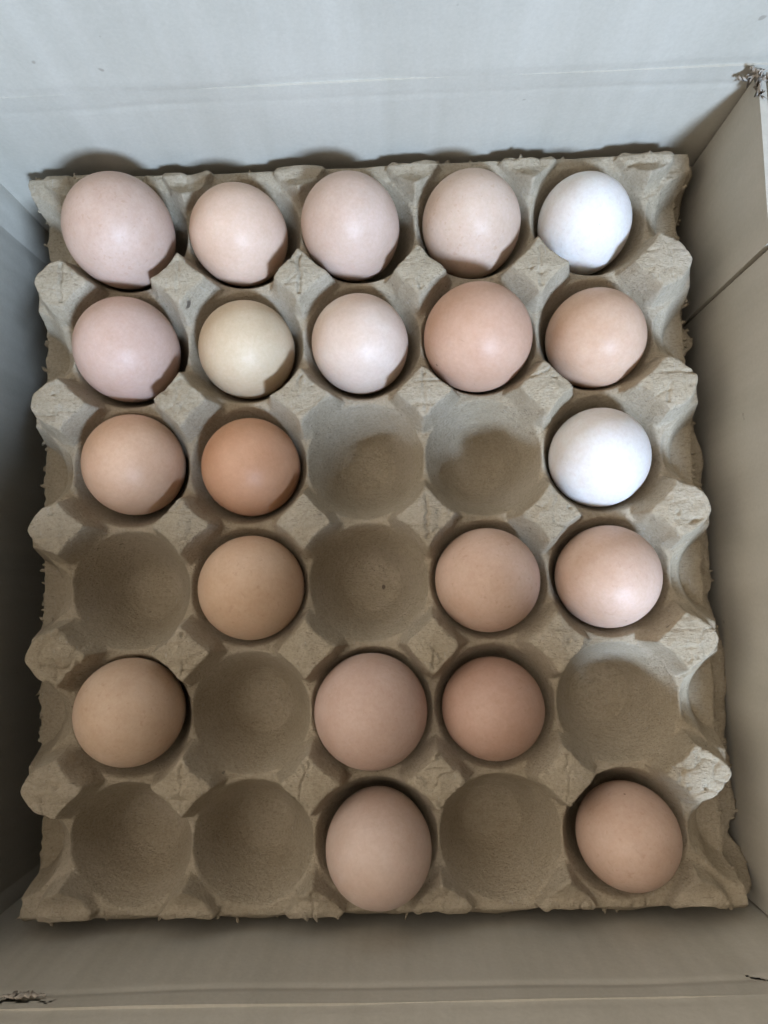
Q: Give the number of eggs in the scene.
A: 21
